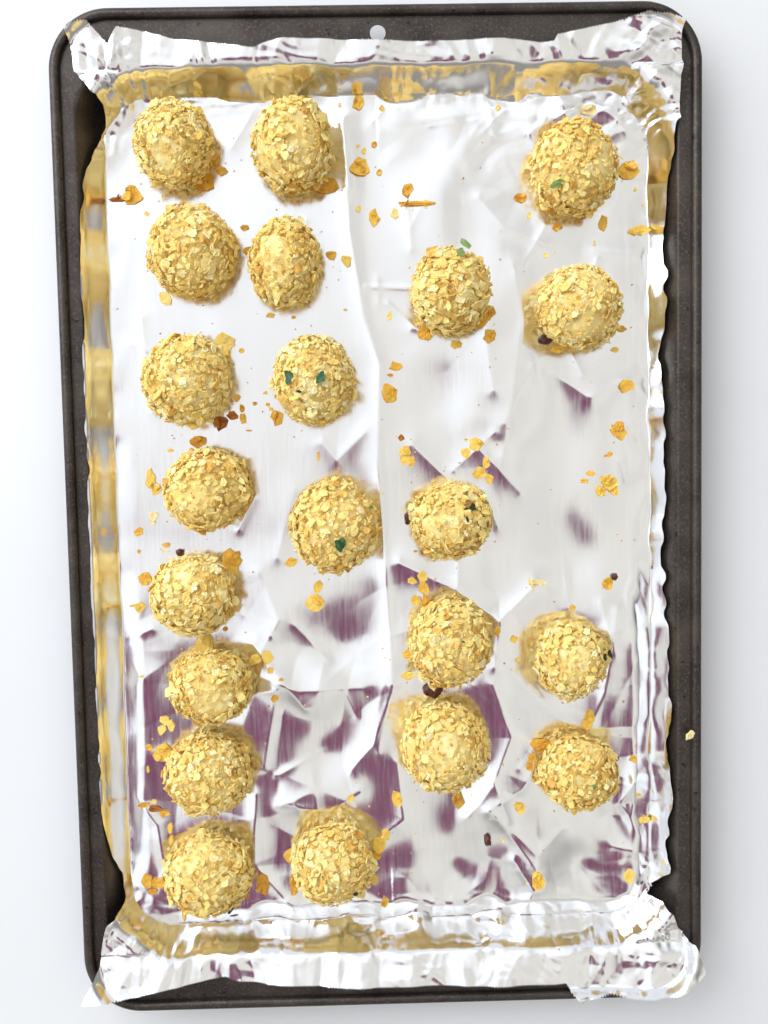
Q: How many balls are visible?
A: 21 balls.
